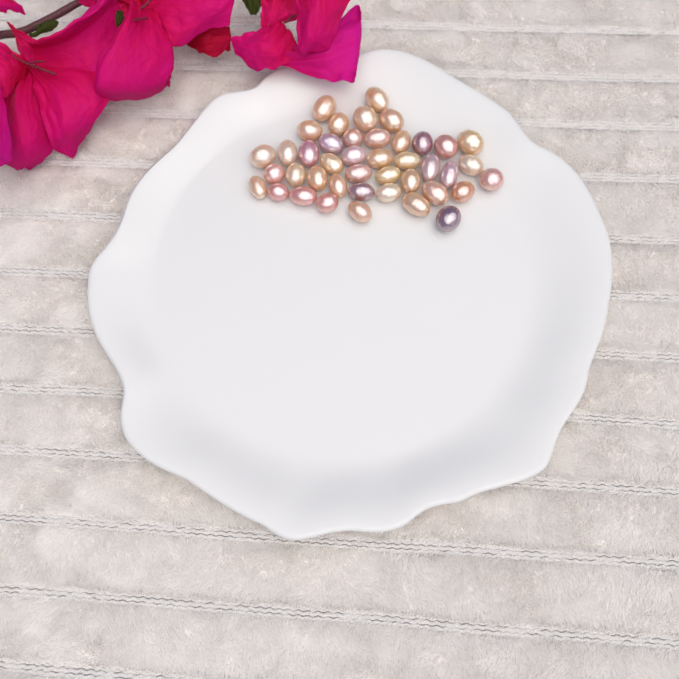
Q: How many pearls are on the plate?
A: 42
